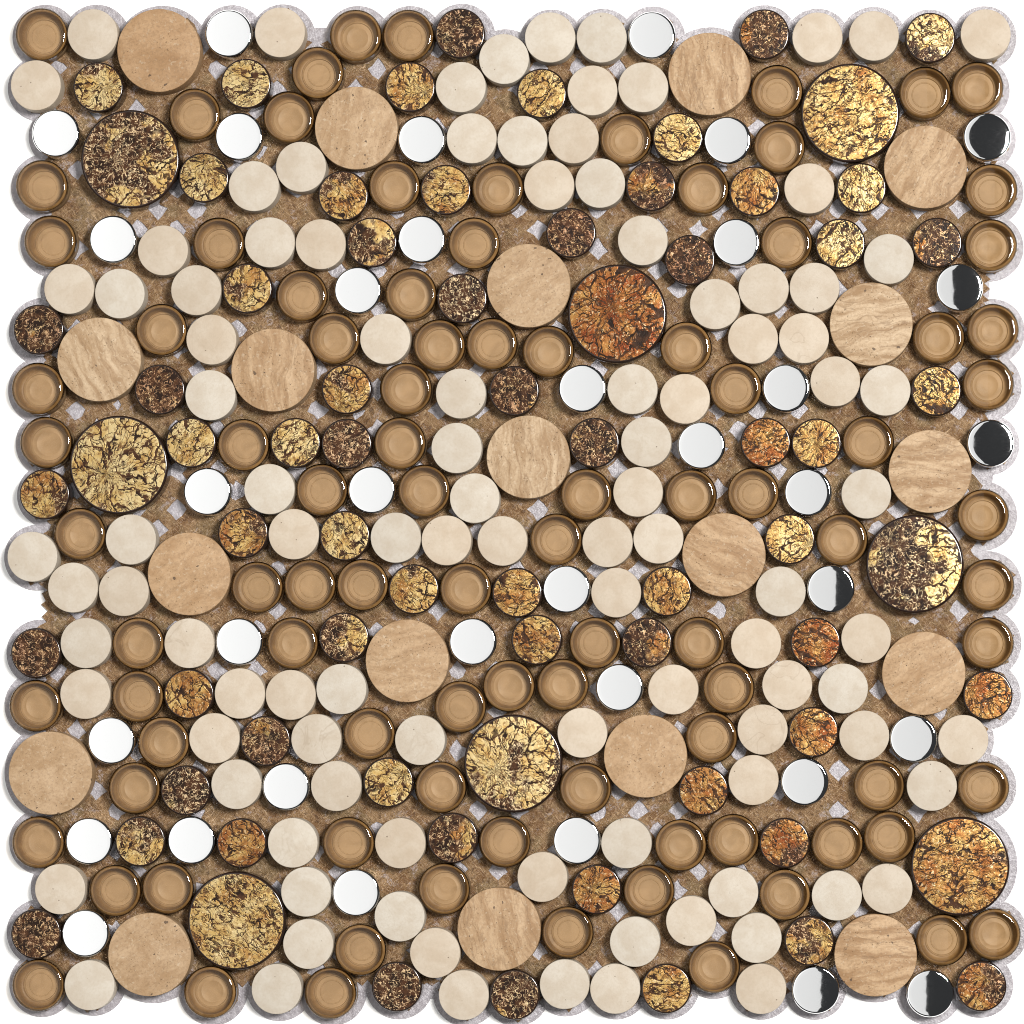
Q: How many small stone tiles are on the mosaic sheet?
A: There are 102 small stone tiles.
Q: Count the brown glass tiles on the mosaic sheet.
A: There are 92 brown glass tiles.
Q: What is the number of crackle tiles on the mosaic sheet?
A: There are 70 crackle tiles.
